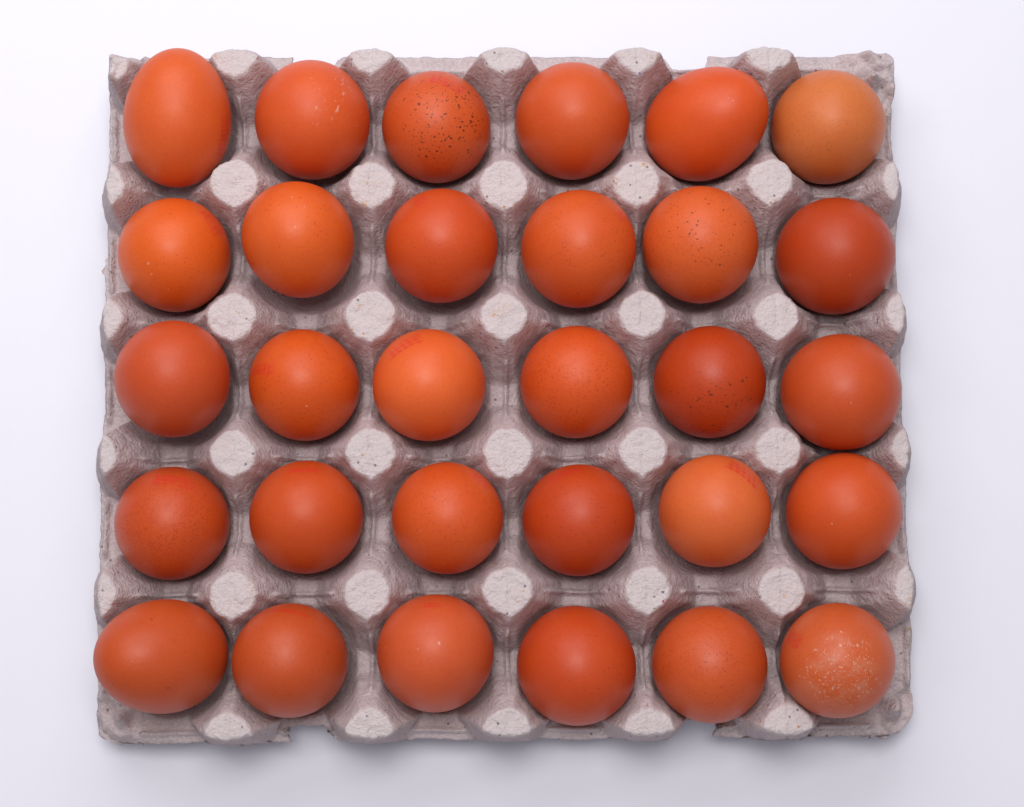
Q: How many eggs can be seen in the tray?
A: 30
